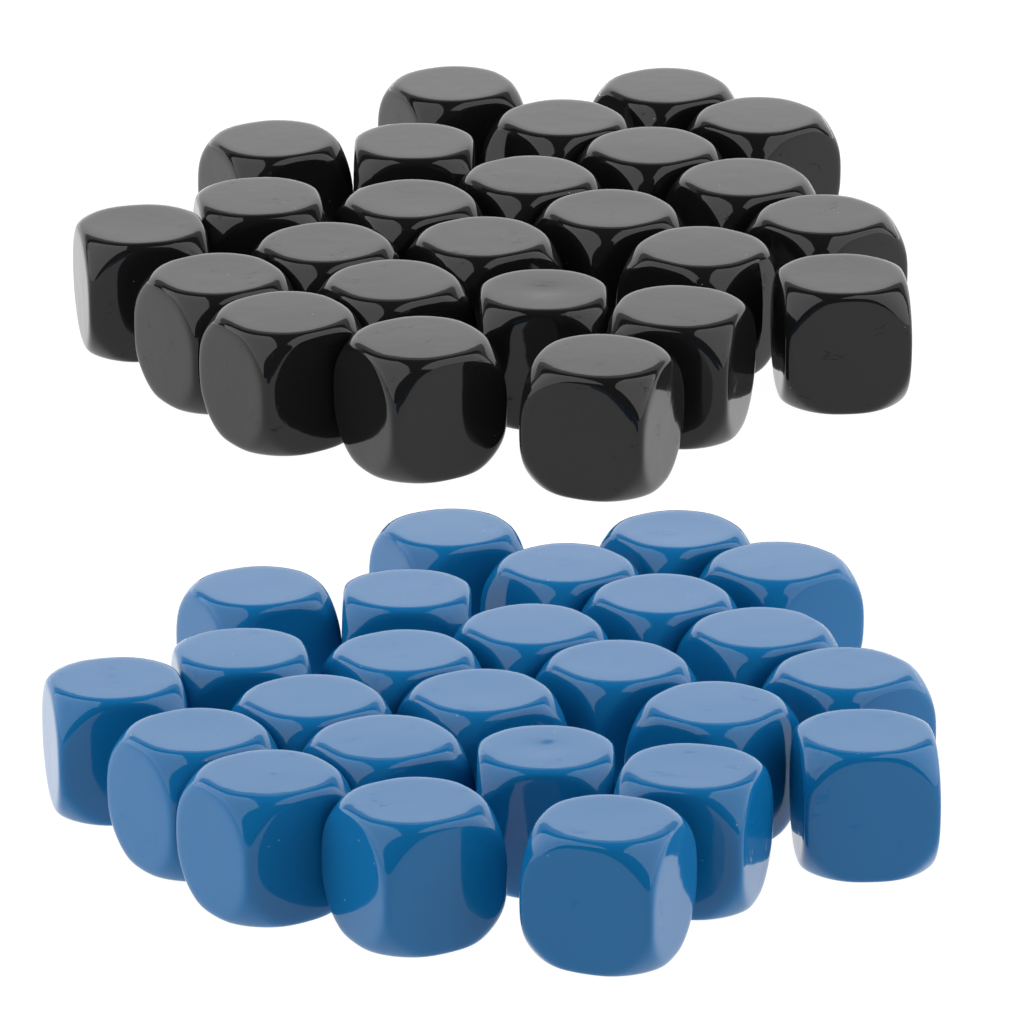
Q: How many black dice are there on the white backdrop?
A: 25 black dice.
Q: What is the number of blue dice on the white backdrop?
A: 25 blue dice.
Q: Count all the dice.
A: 50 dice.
